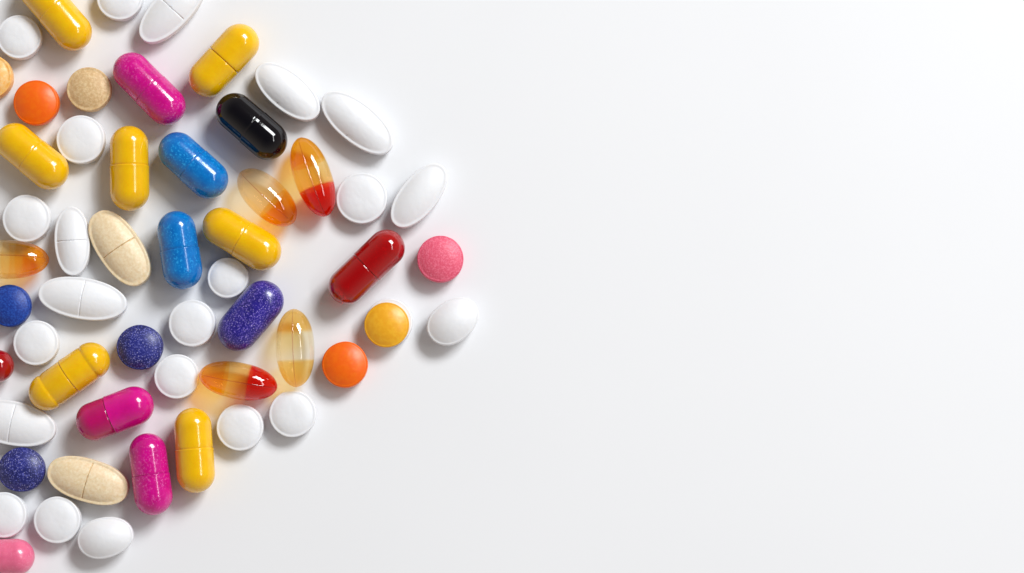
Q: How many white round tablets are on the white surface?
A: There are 13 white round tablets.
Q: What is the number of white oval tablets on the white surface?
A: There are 9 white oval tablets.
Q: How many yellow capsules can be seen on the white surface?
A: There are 7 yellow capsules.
